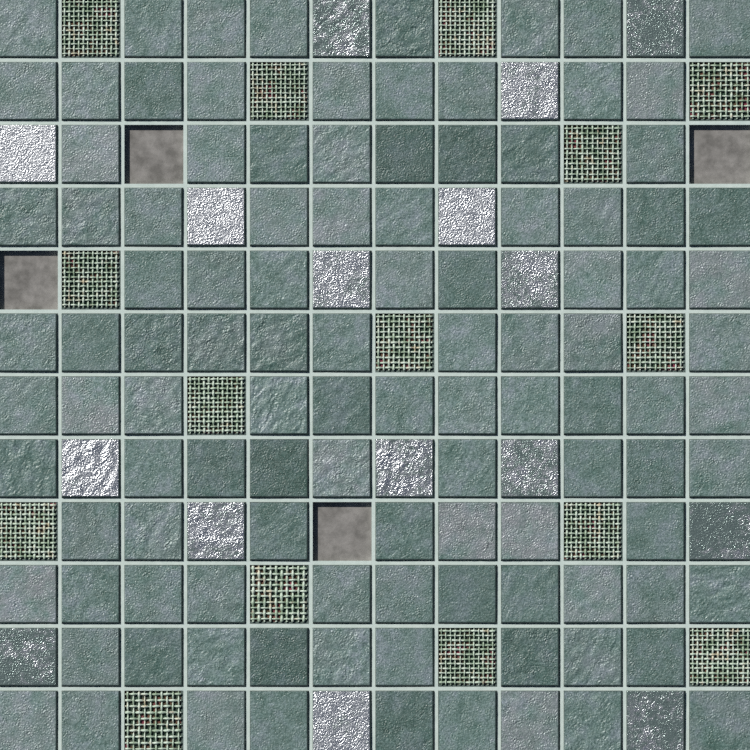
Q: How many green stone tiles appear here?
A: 109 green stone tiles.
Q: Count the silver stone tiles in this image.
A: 16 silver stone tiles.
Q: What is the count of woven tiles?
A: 15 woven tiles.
